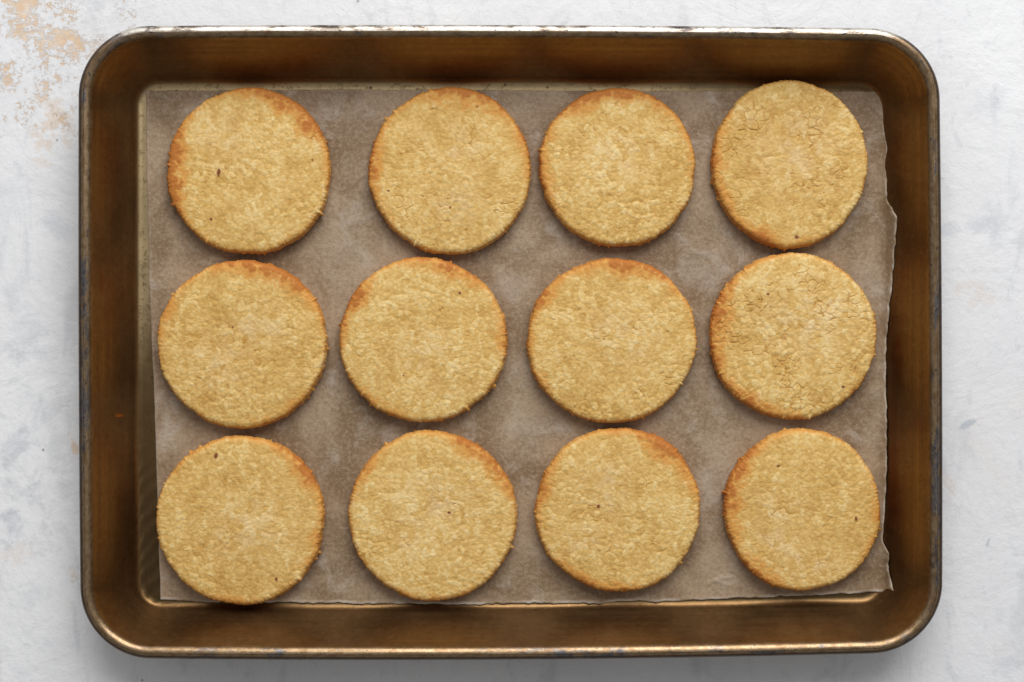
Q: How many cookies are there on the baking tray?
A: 12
